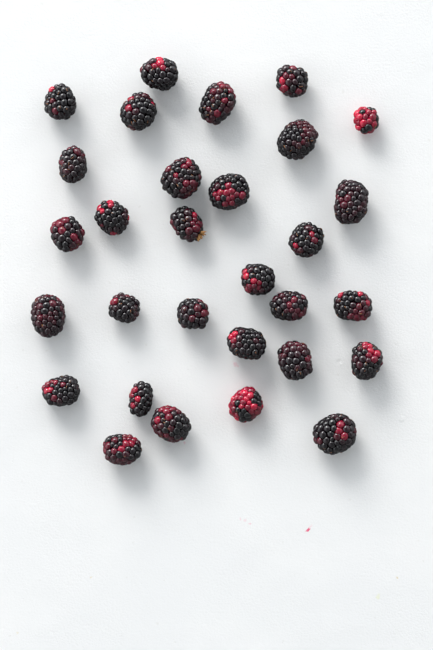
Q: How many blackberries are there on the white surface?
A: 30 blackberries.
